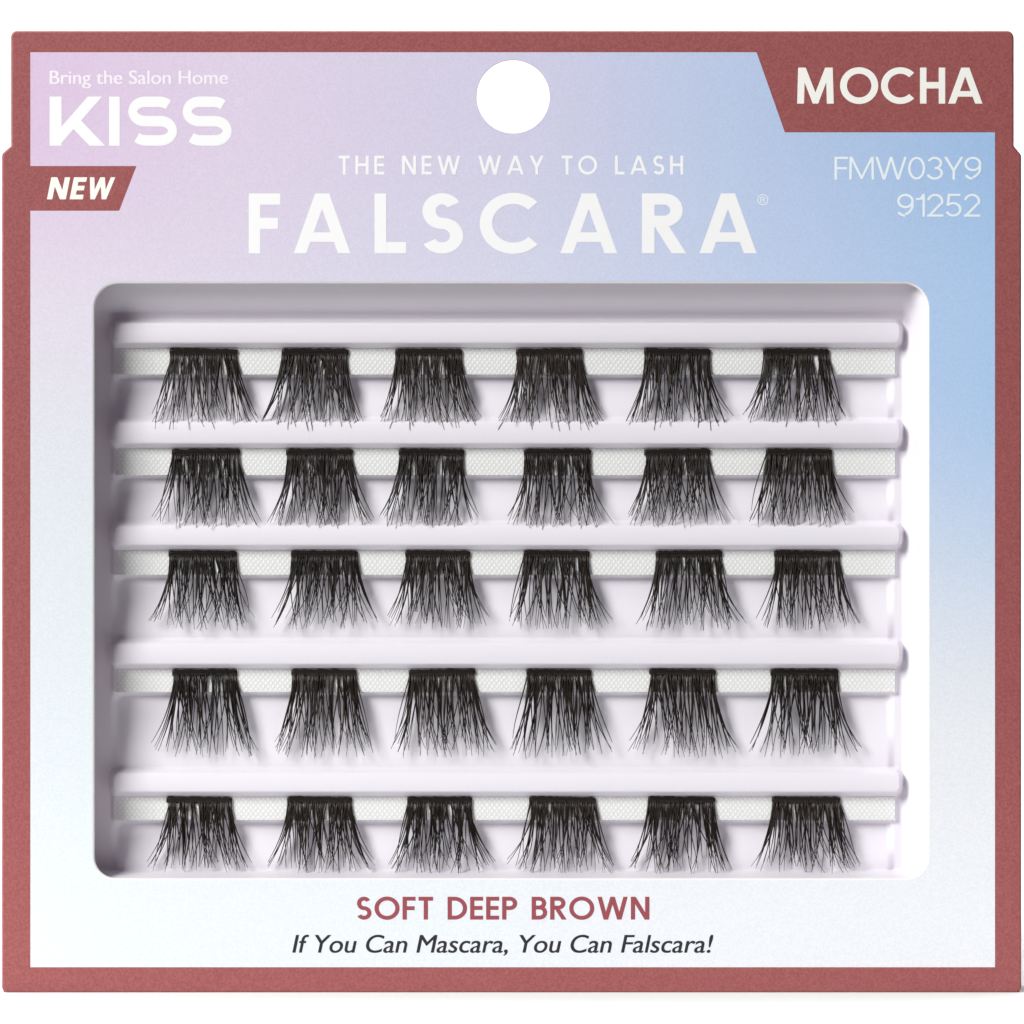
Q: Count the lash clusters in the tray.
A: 30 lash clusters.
